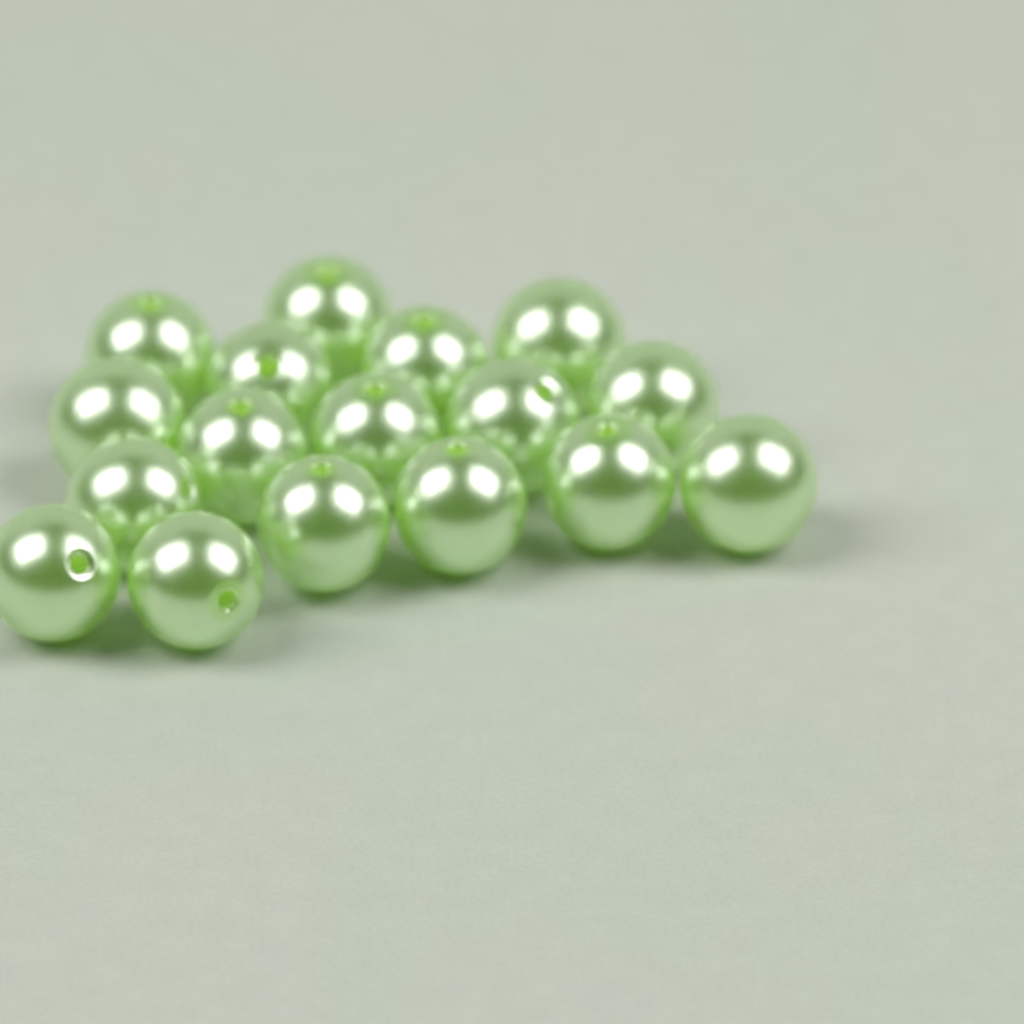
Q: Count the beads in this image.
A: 17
